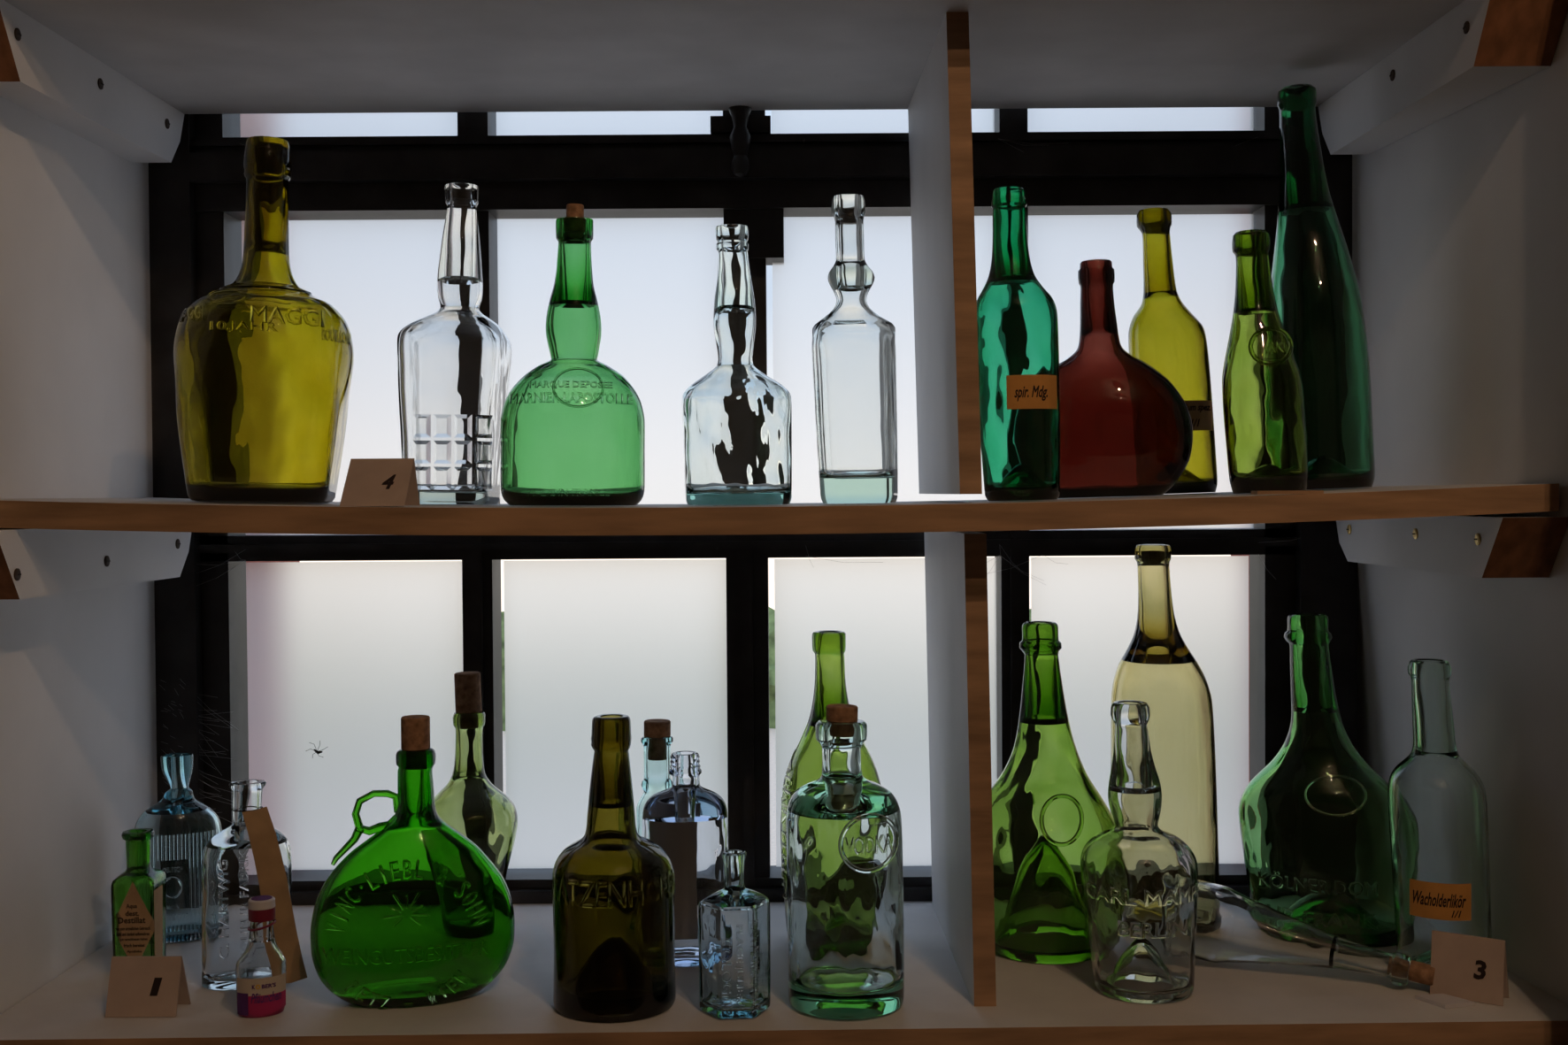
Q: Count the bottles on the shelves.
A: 28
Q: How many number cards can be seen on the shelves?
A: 3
